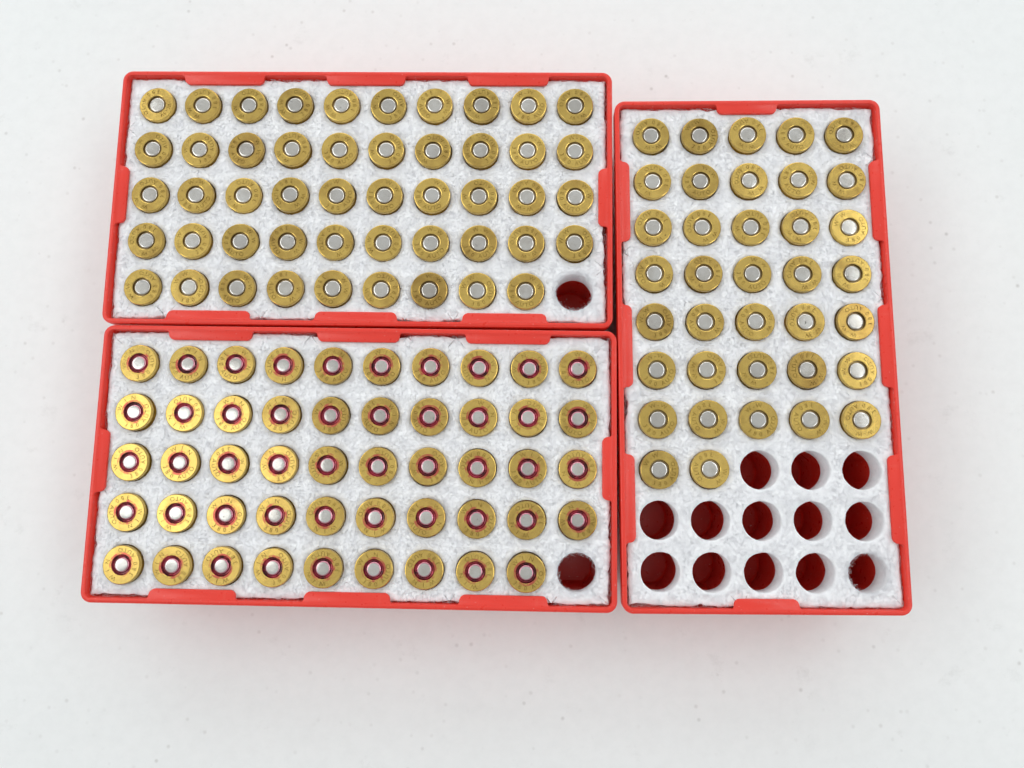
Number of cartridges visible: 135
